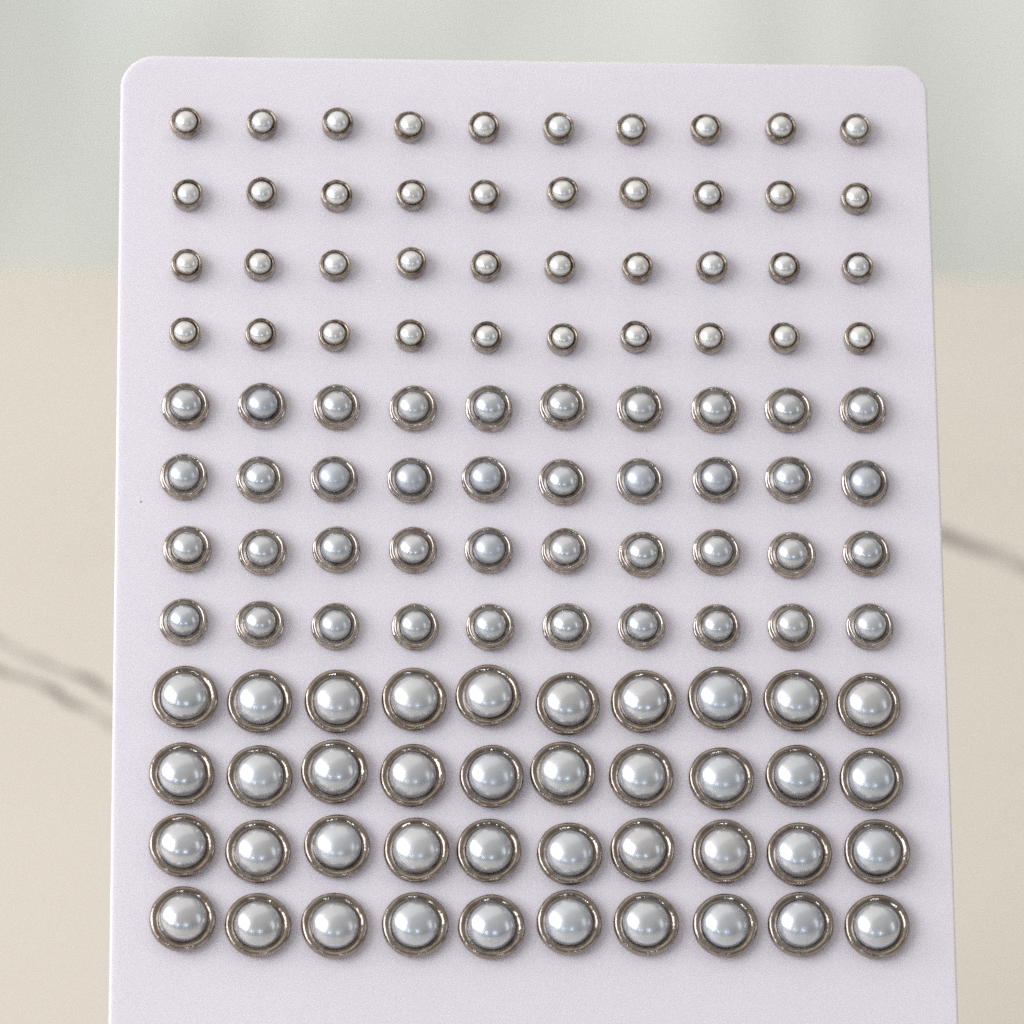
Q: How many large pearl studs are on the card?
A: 40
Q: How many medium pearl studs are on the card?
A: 40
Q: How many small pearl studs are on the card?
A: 40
